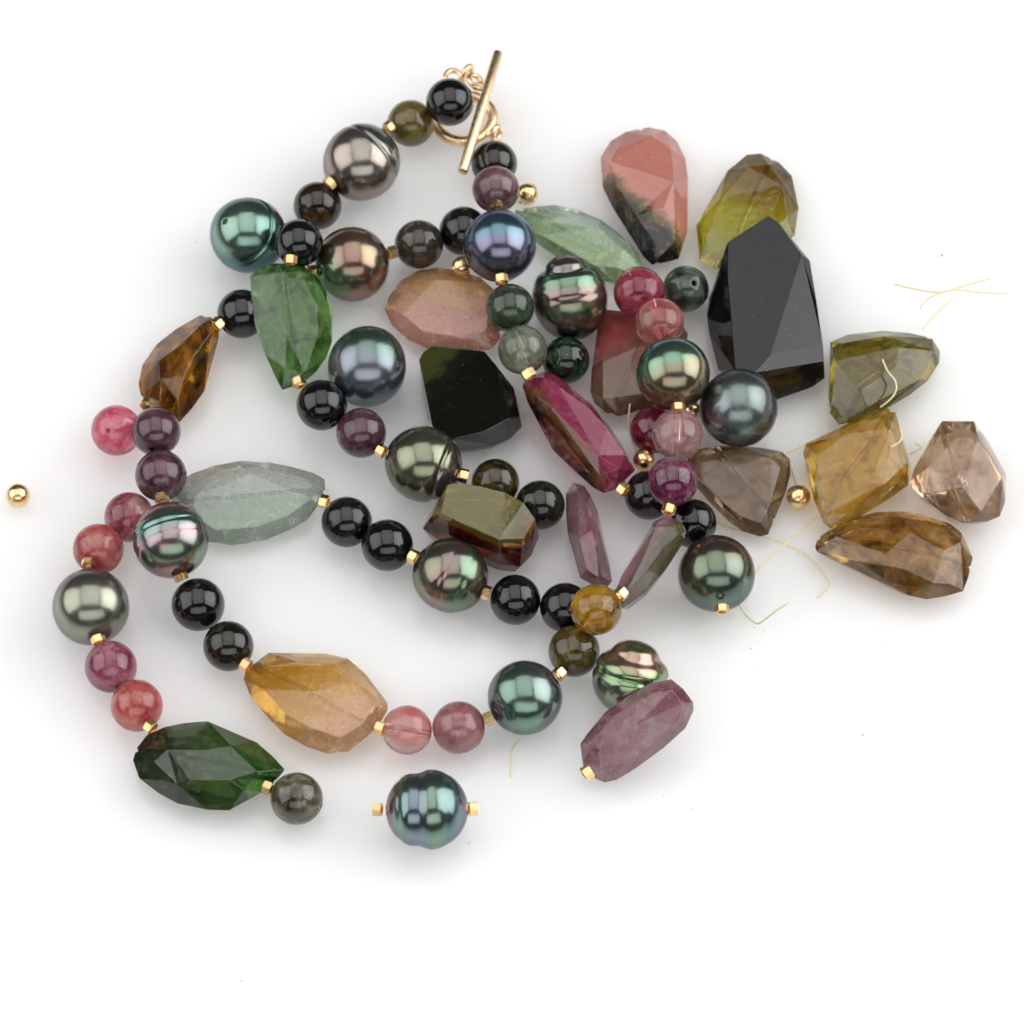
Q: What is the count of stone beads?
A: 42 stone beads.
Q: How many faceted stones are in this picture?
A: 22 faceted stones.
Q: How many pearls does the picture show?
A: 16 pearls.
